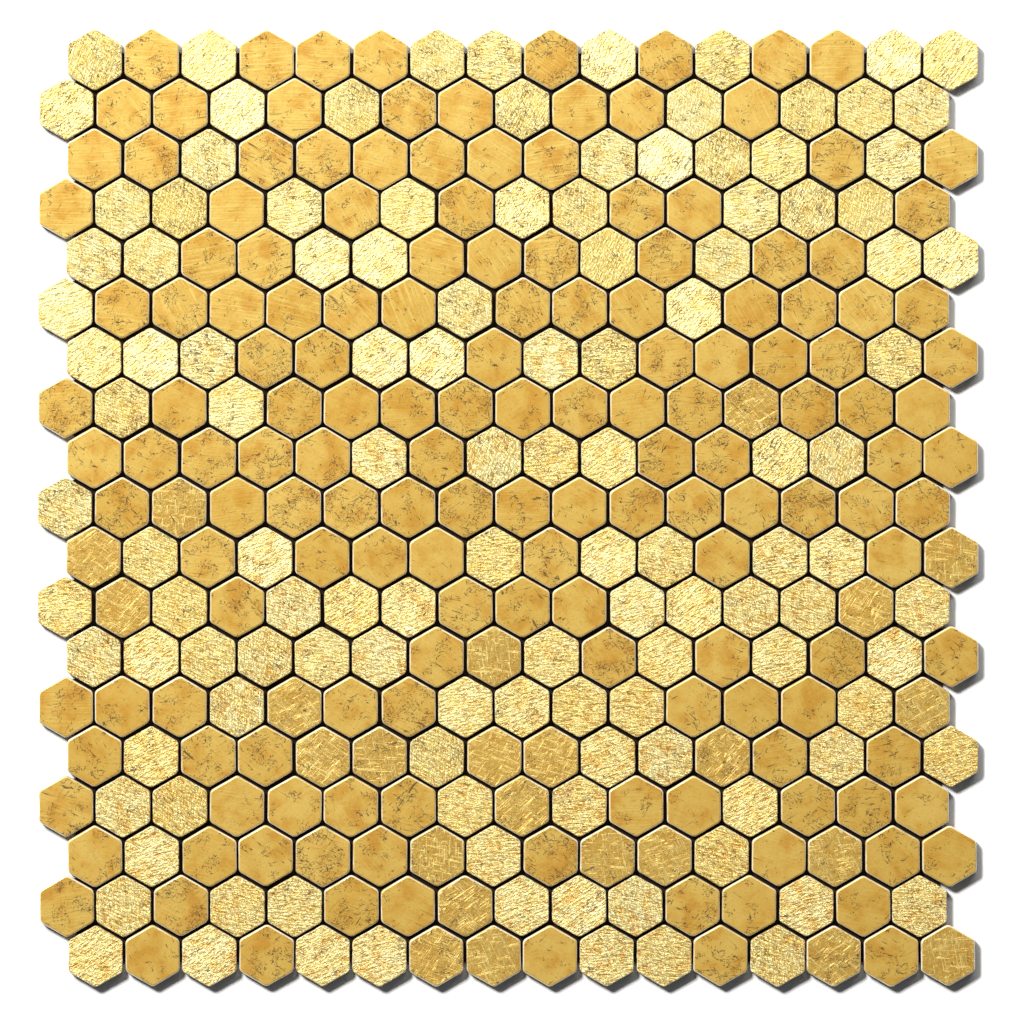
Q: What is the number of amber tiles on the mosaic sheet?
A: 183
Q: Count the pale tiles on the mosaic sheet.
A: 121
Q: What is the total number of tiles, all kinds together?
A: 304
